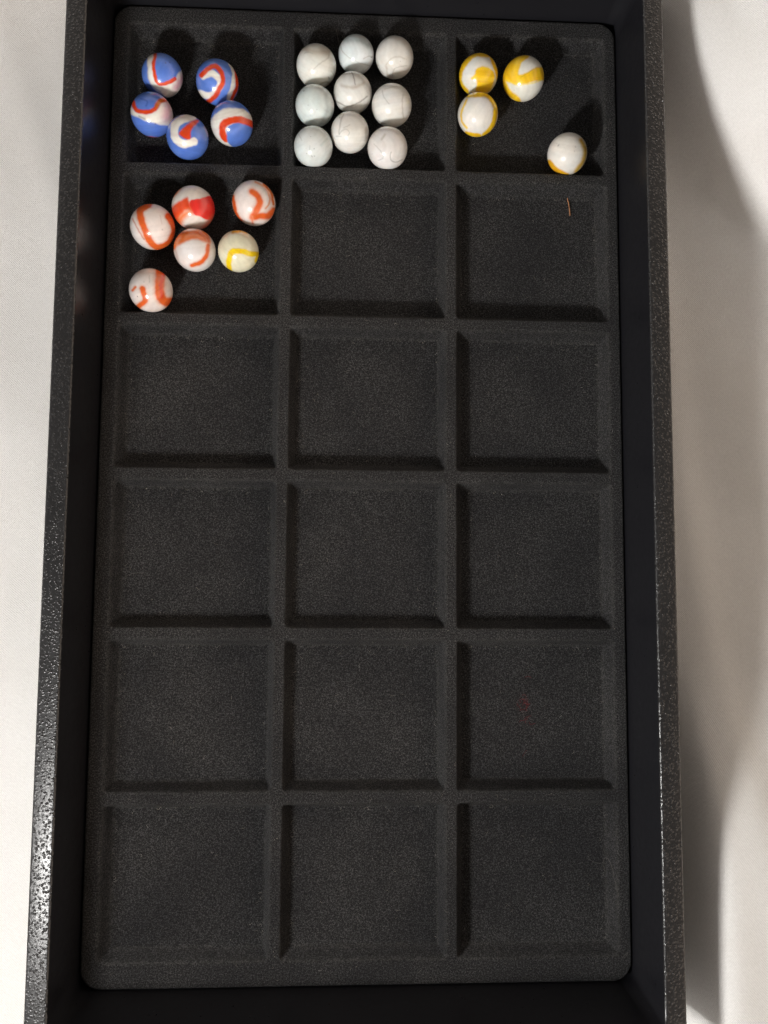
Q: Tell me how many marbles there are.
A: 24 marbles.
